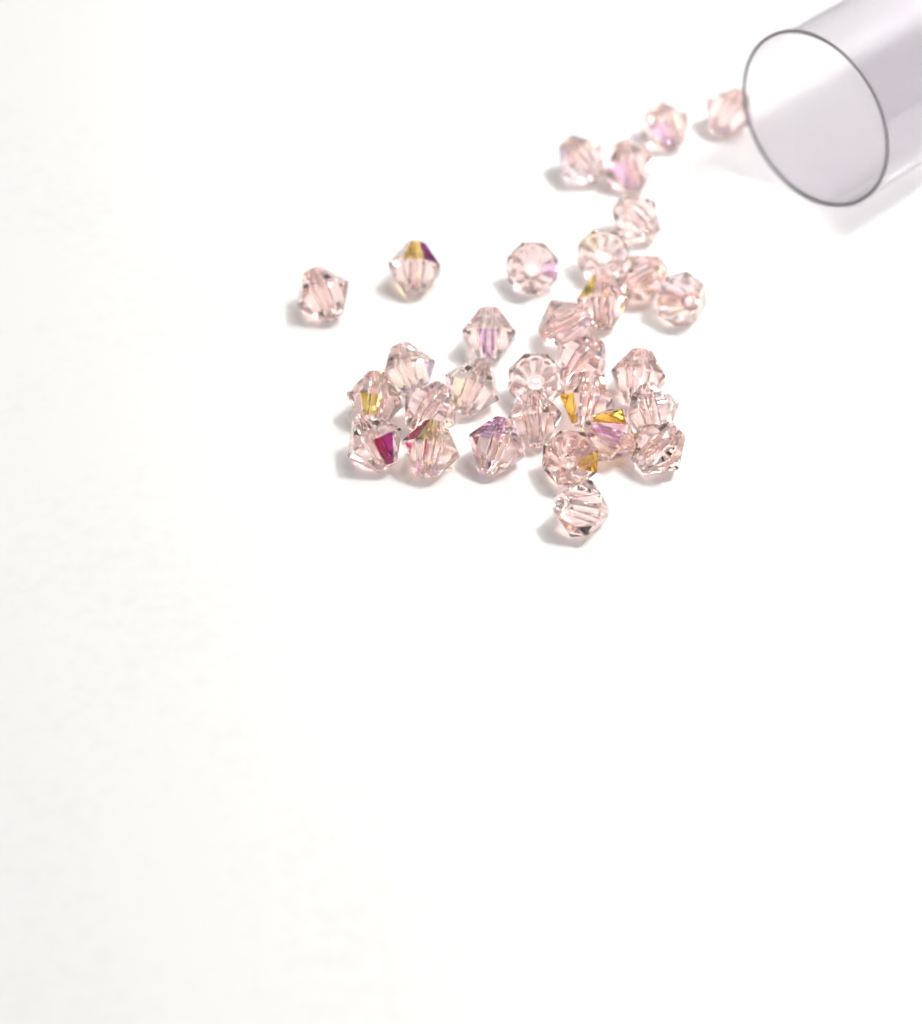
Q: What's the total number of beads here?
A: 31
